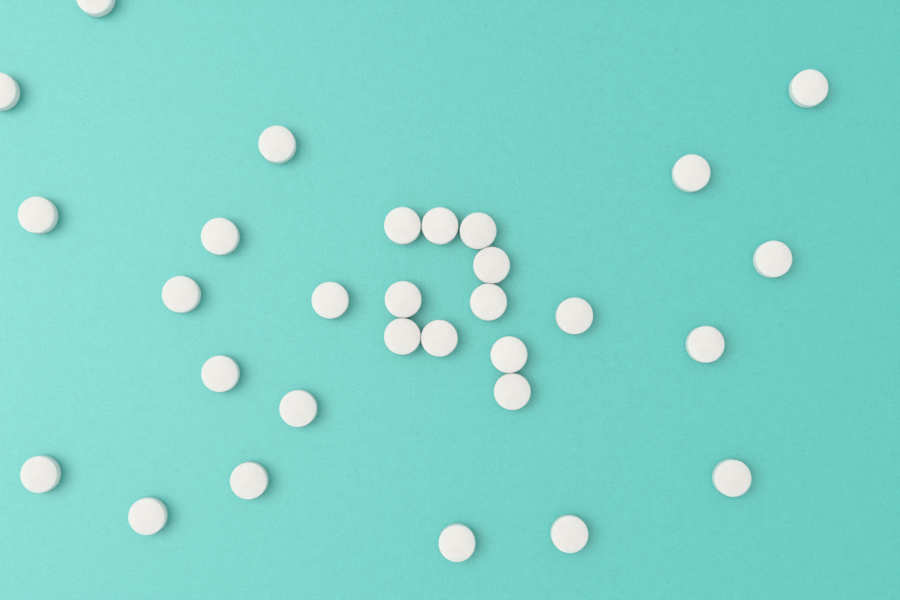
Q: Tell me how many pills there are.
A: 30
